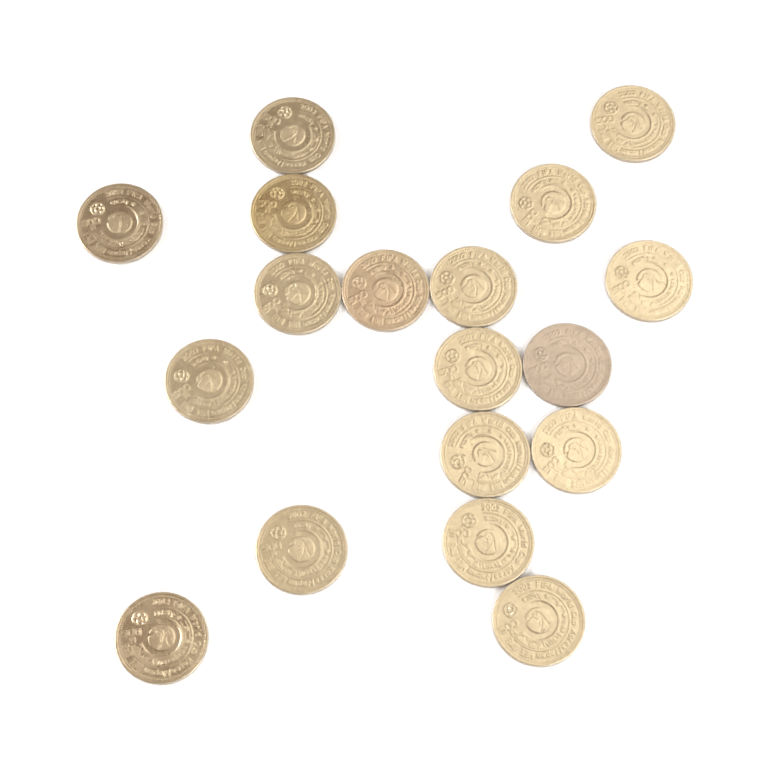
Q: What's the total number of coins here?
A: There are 18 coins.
